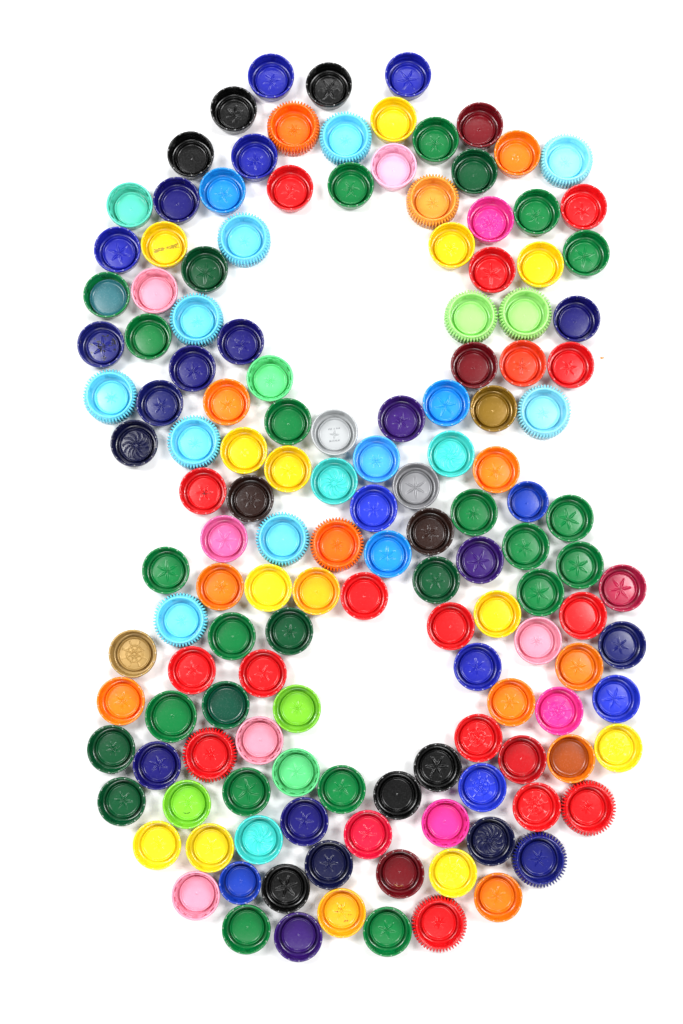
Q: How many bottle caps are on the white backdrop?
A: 144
